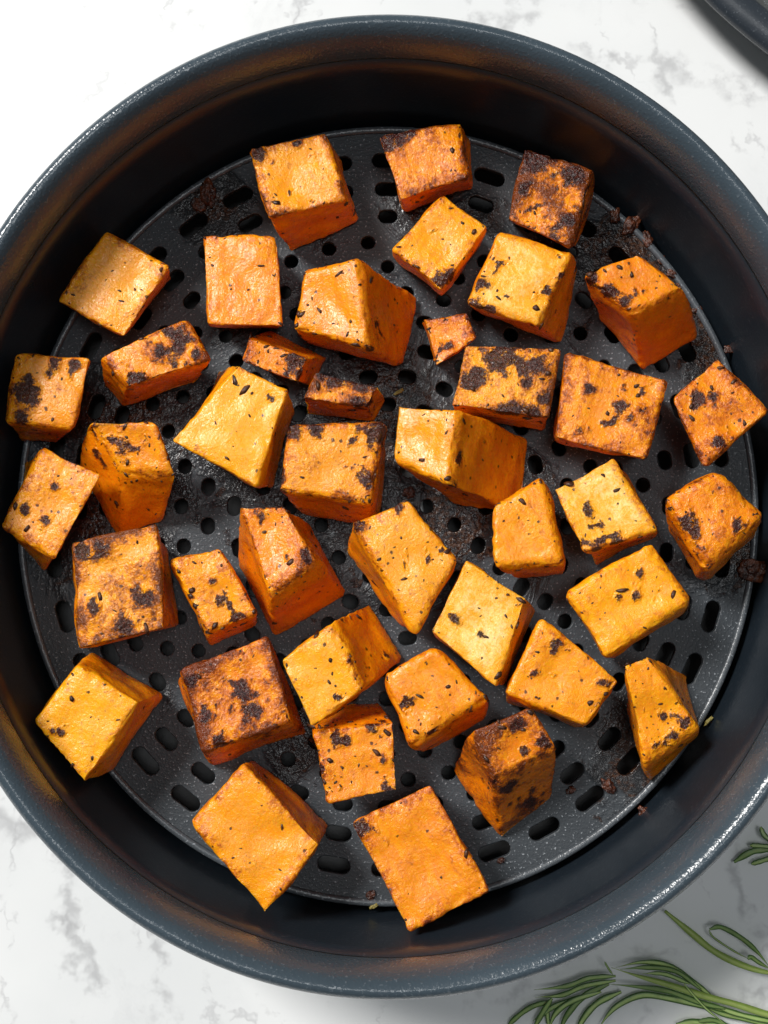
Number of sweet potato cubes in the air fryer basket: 41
